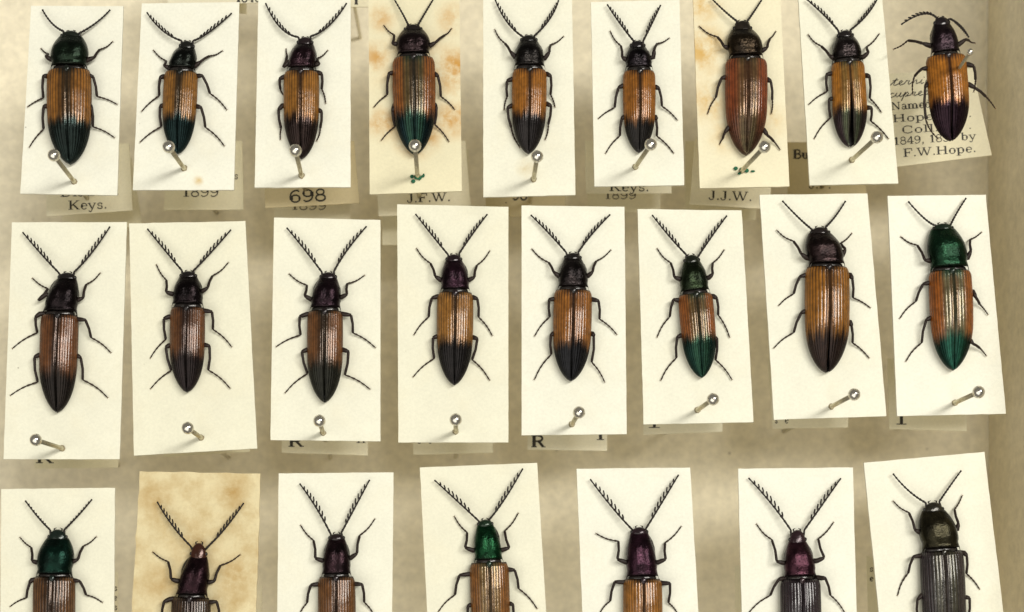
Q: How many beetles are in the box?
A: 24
